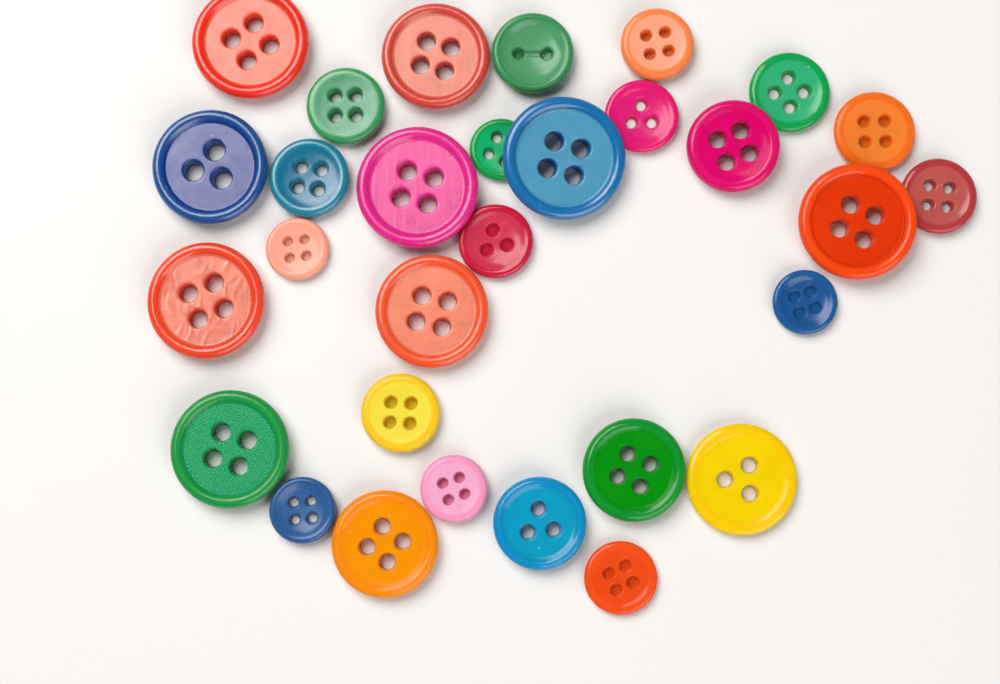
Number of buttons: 30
